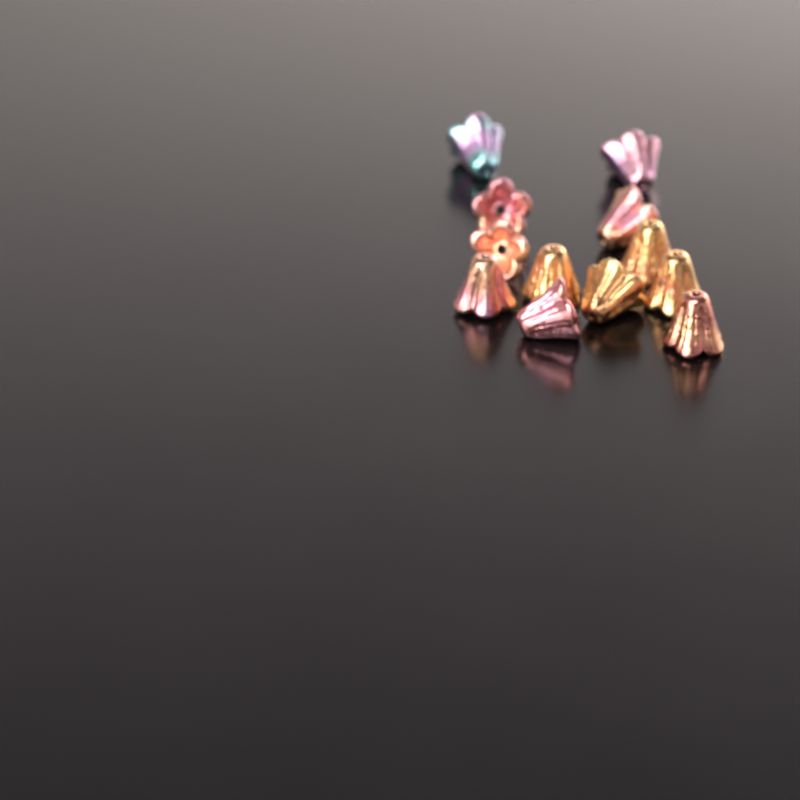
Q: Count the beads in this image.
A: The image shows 12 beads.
